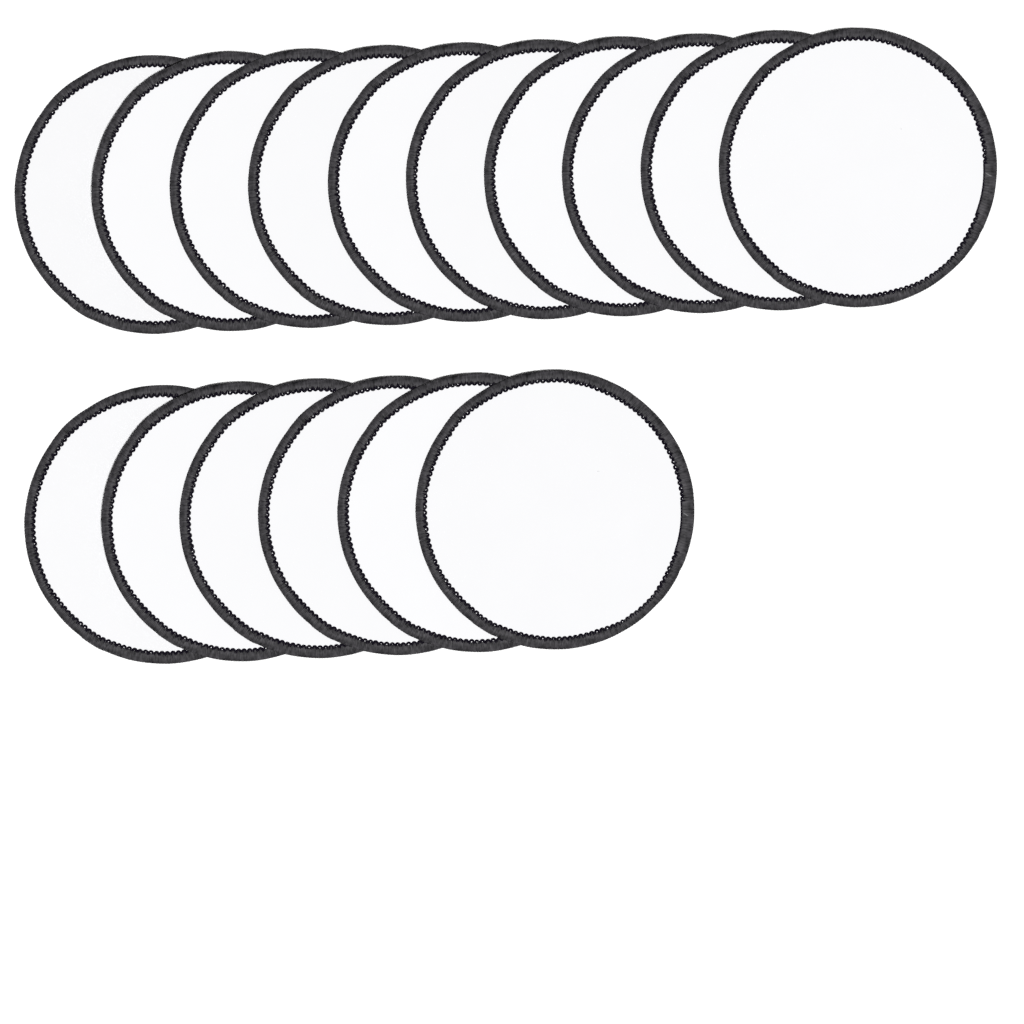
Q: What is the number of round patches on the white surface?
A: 16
